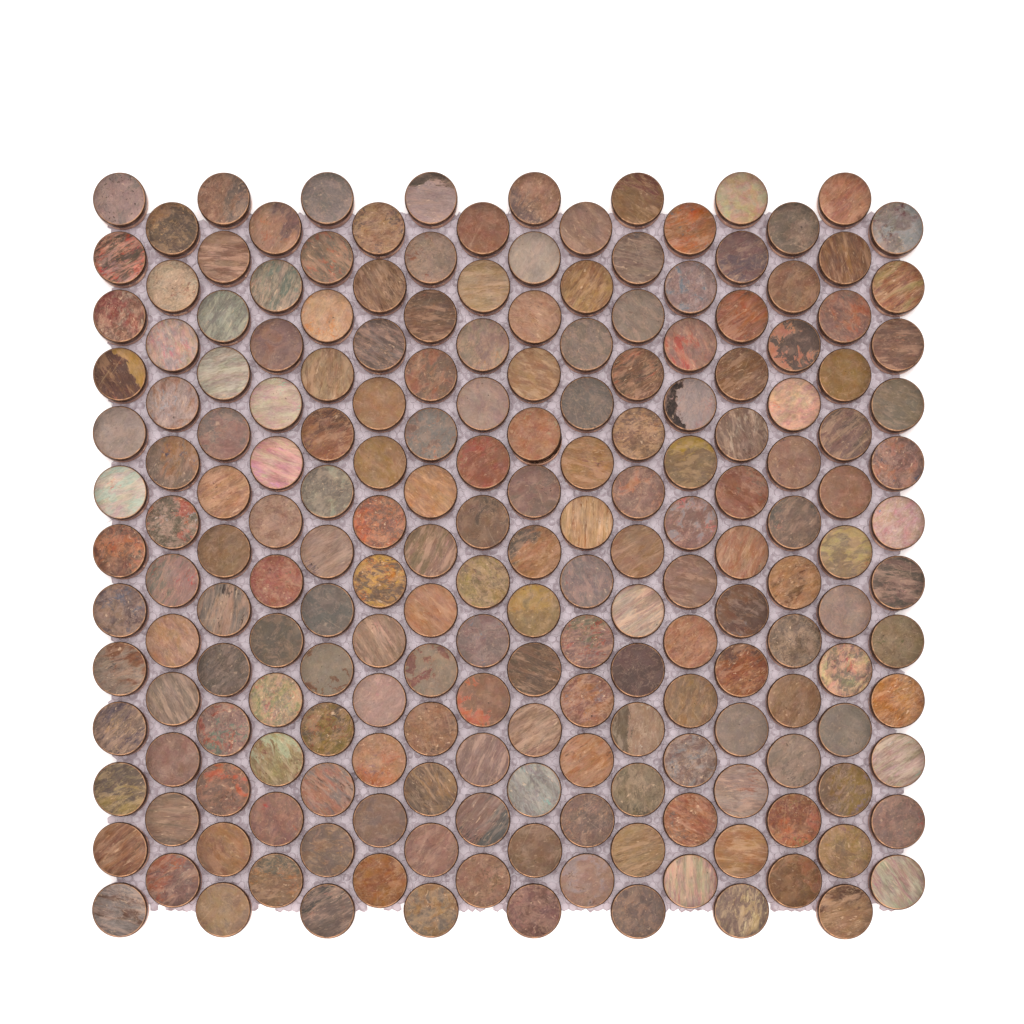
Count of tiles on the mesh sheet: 200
